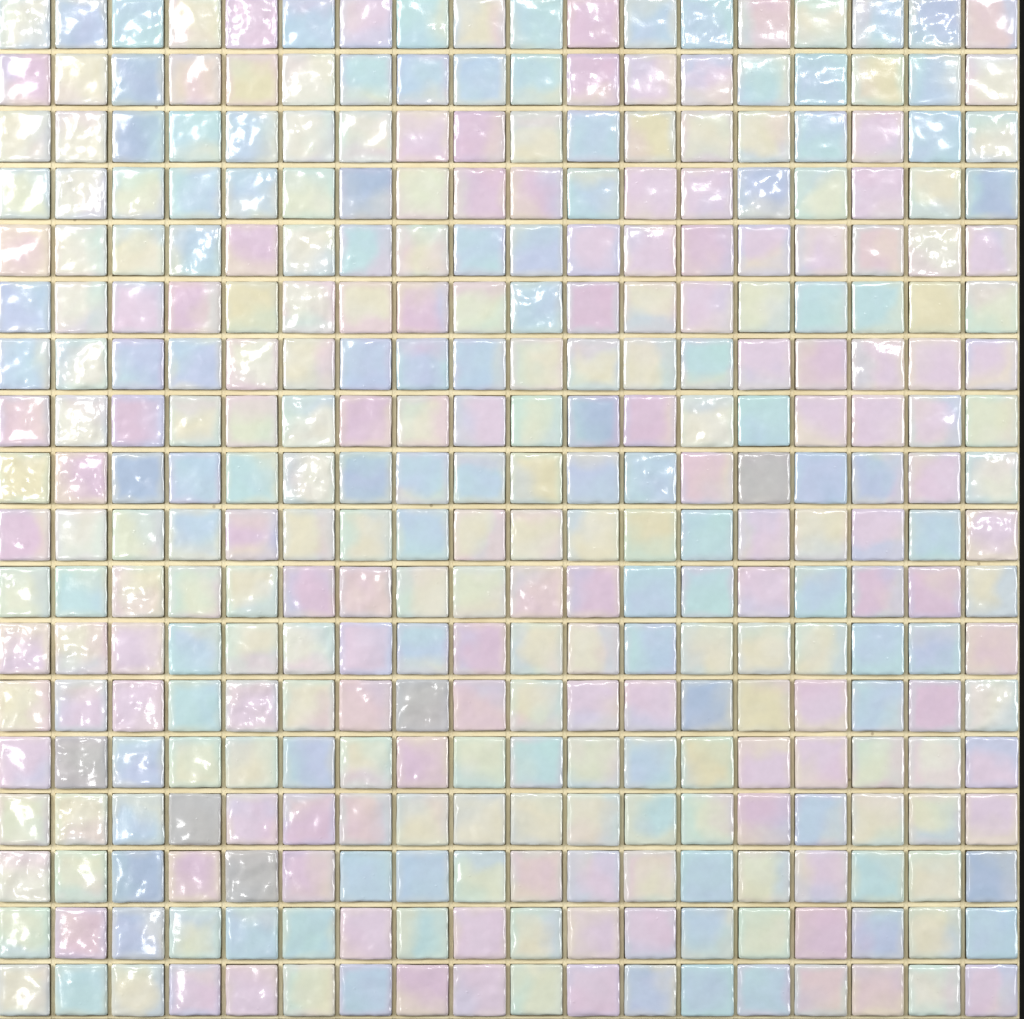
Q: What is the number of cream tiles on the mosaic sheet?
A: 119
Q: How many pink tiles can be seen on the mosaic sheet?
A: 103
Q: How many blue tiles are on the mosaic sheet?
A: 97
